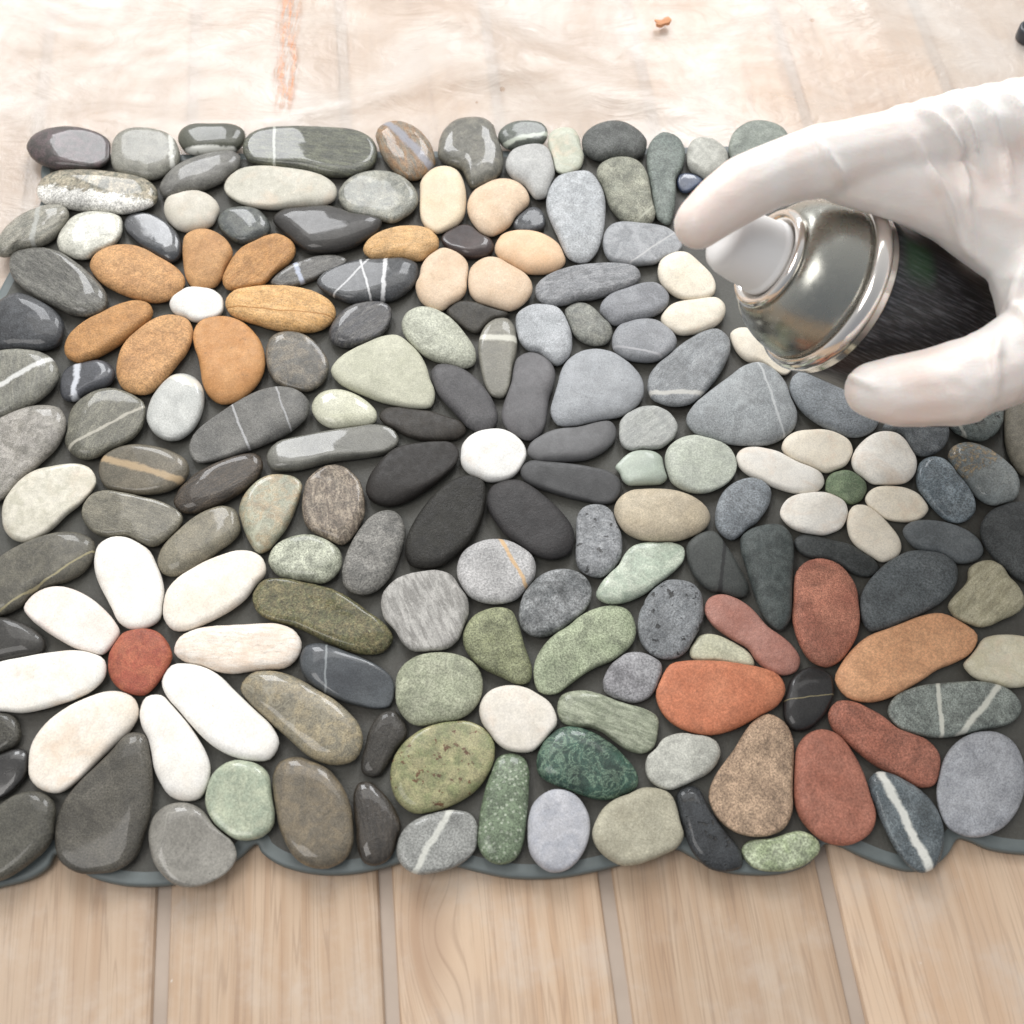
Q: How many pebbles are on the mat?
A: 172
